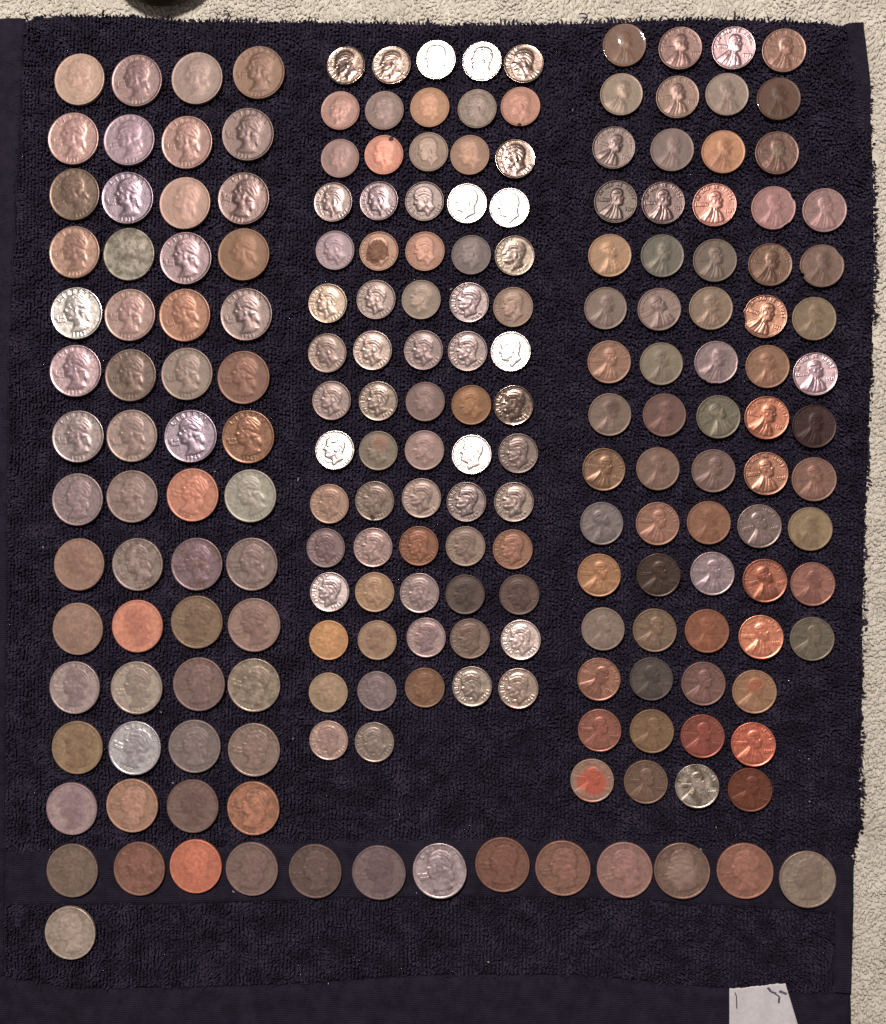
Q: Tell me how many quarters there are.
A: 66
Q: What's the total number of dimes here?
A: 72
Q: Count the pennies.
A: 69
